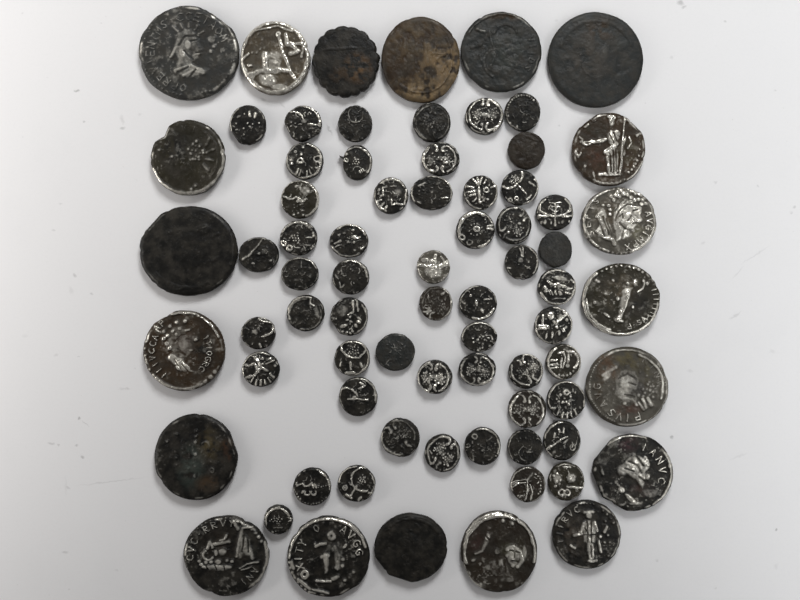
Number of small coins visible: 54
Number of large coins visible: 20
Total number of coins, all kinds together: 74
